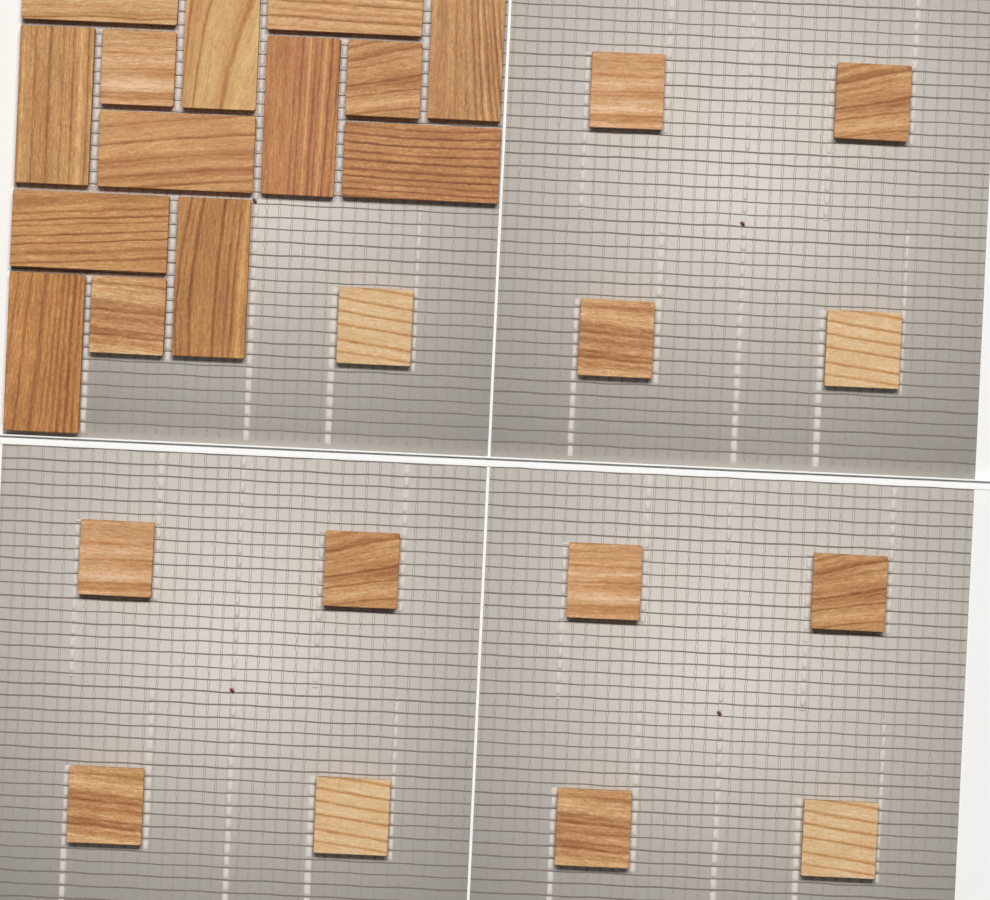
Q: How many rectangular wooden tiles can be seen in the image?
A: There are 11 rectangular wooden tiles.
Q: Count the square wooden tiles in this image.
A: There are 16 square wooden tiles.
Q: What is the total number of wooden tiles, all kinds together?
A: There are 27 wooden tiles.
